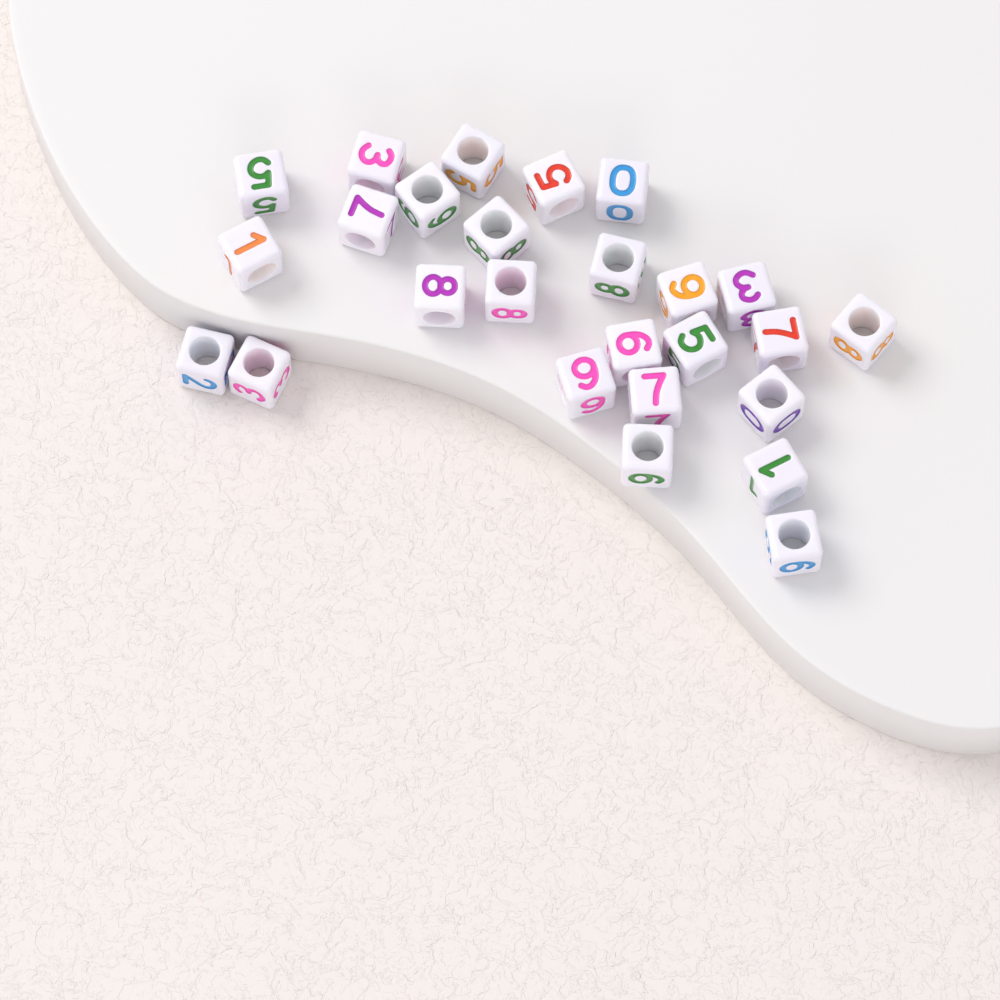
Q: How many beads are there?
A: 26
